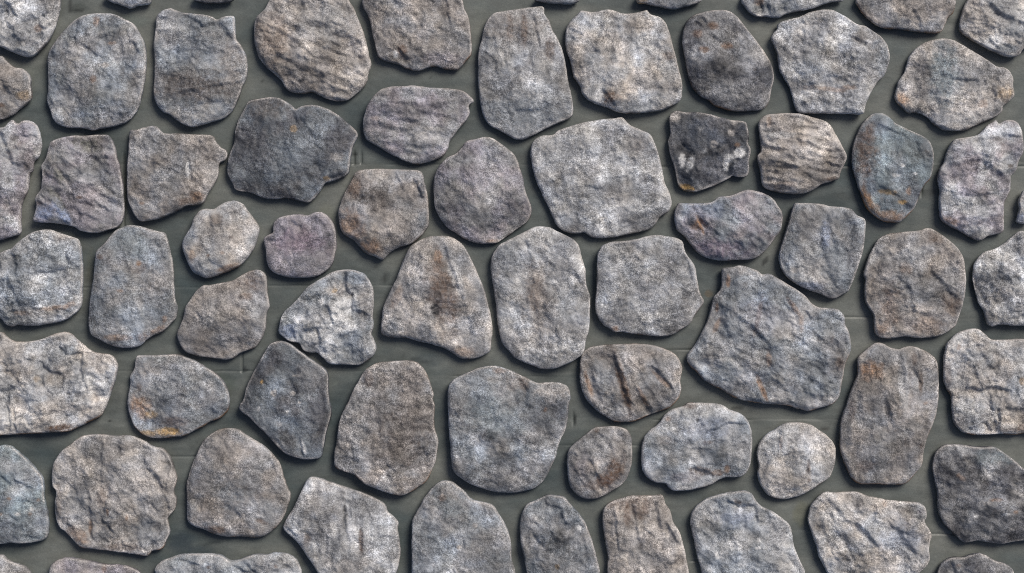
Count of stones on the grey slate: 70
